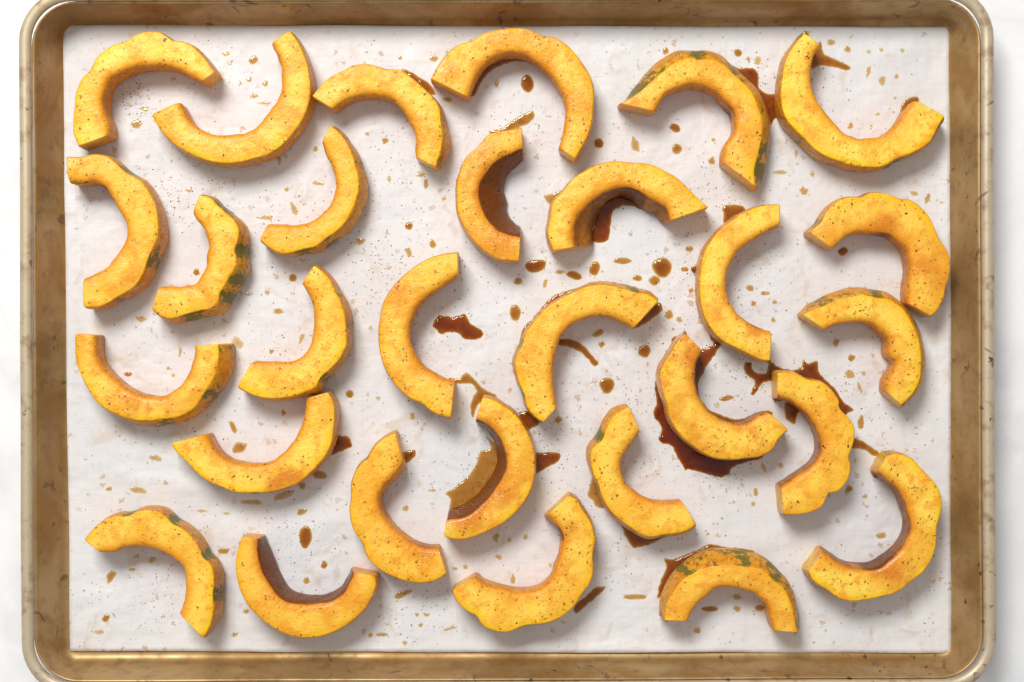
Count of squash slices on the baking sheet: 29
